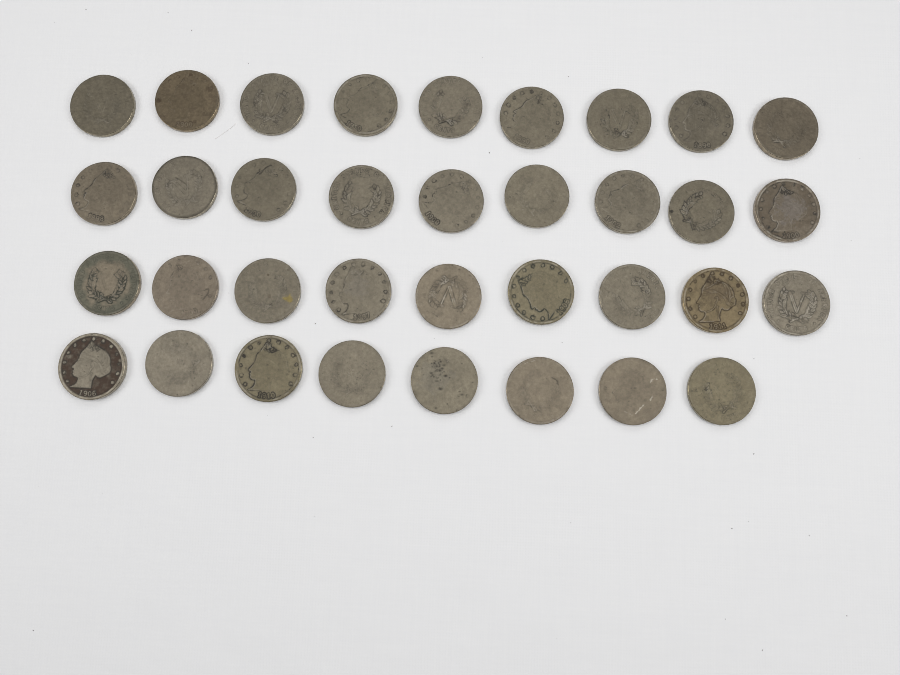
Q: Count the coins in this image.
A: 35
